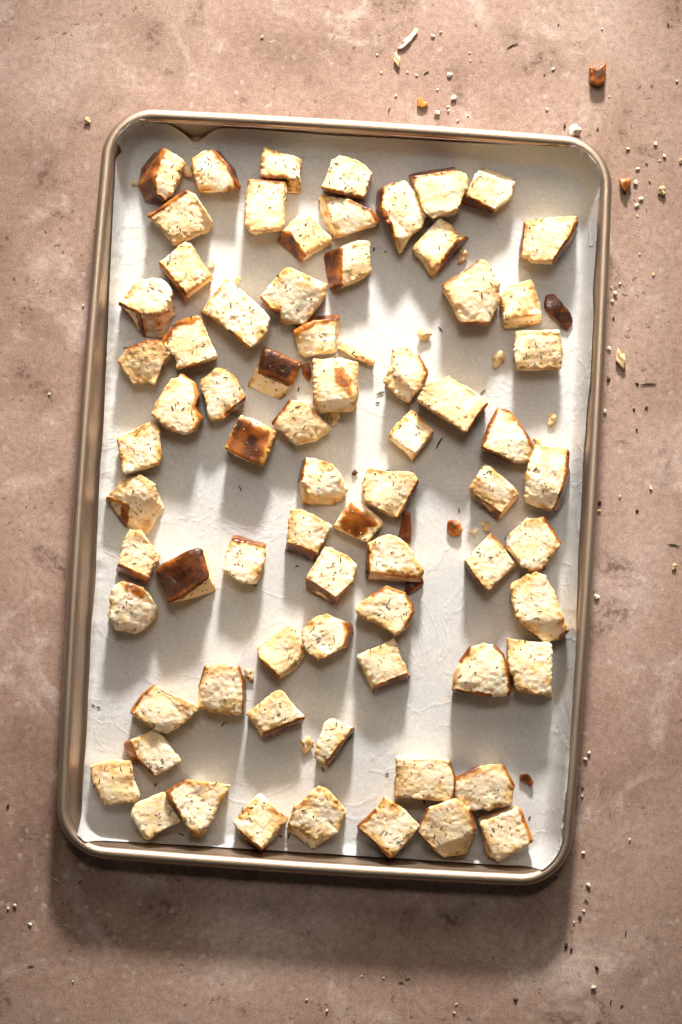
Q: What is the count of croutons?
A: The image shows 73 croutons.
